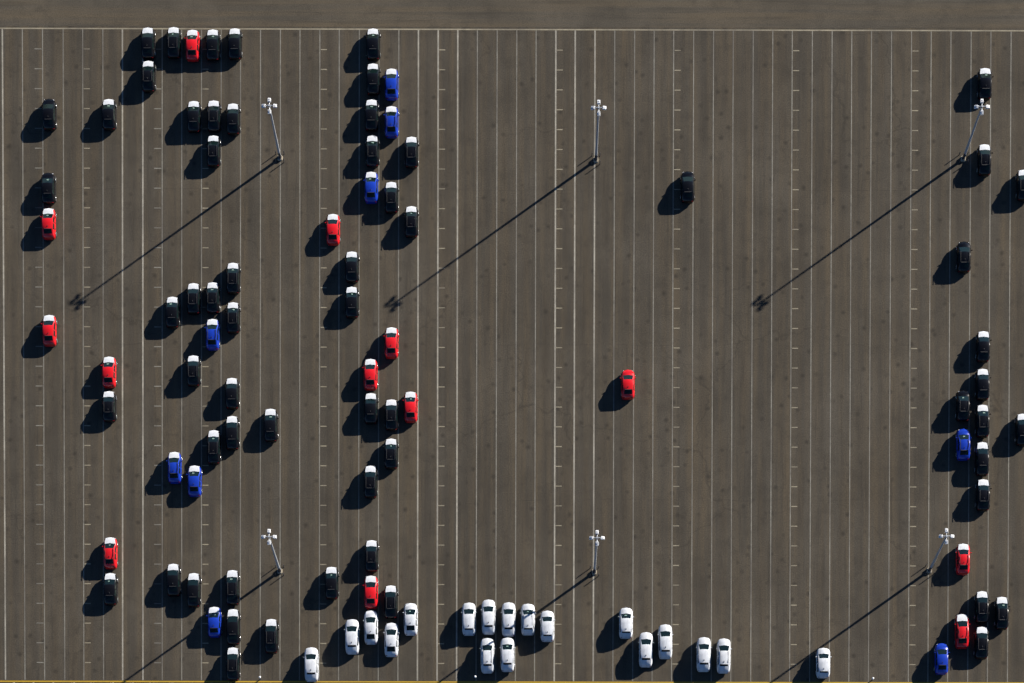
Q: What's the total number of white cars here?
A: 18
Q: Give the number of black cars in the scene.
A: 61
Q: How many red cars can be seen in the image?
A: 13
